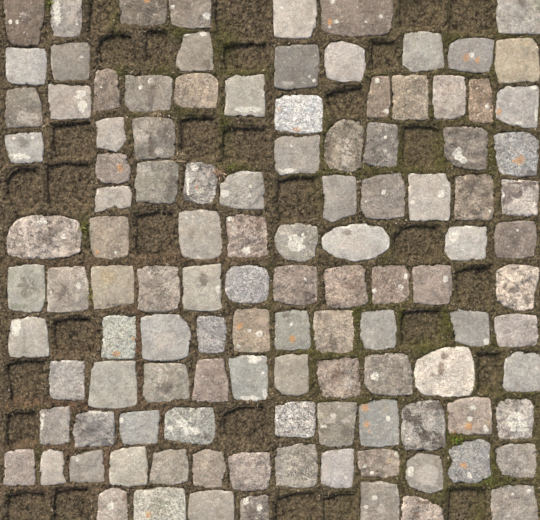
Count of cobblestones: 114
